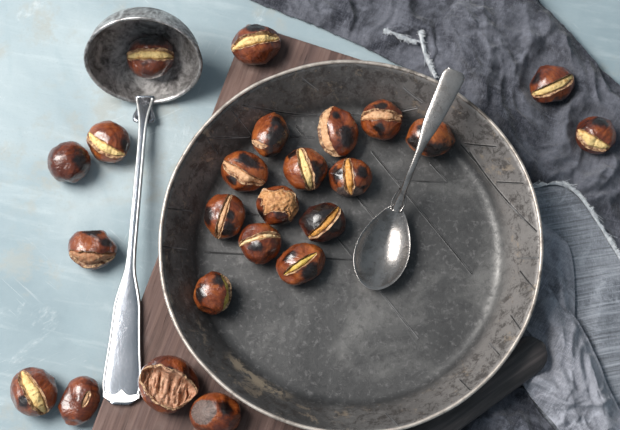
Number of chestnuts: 24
